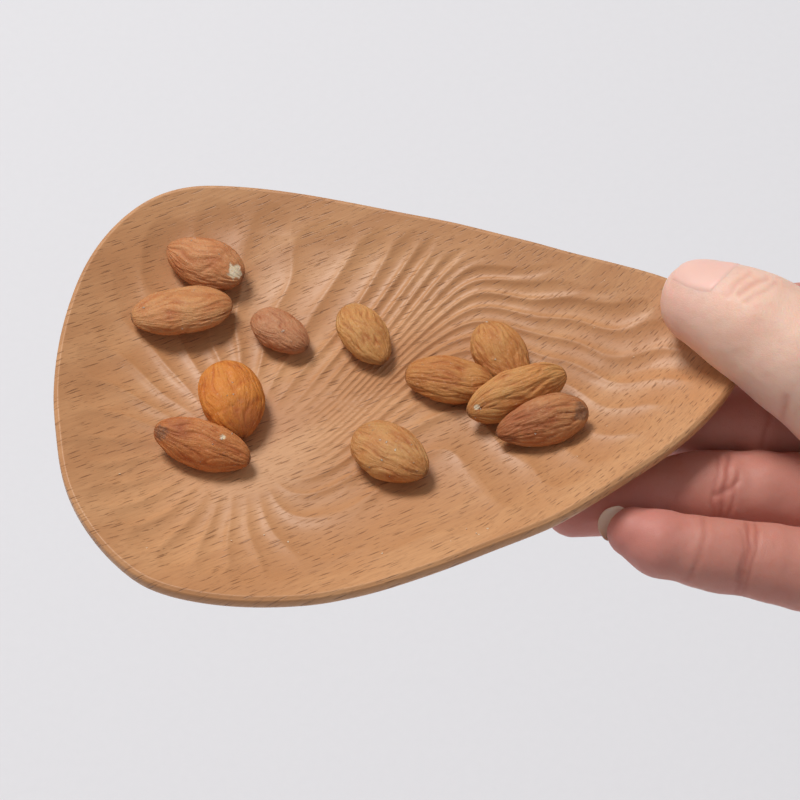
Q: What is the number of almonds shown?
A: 11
